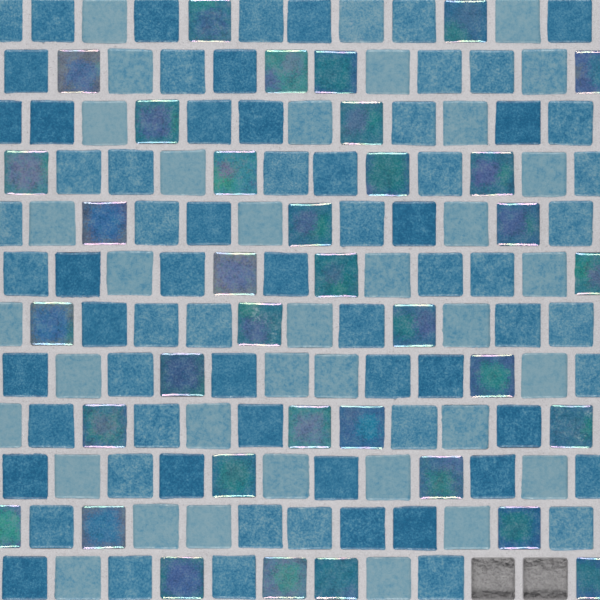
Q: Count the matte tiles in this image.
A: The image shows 106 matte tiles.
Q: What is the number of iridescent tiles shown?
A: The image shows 36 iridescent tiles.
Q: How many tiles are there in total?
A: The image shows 142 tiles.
